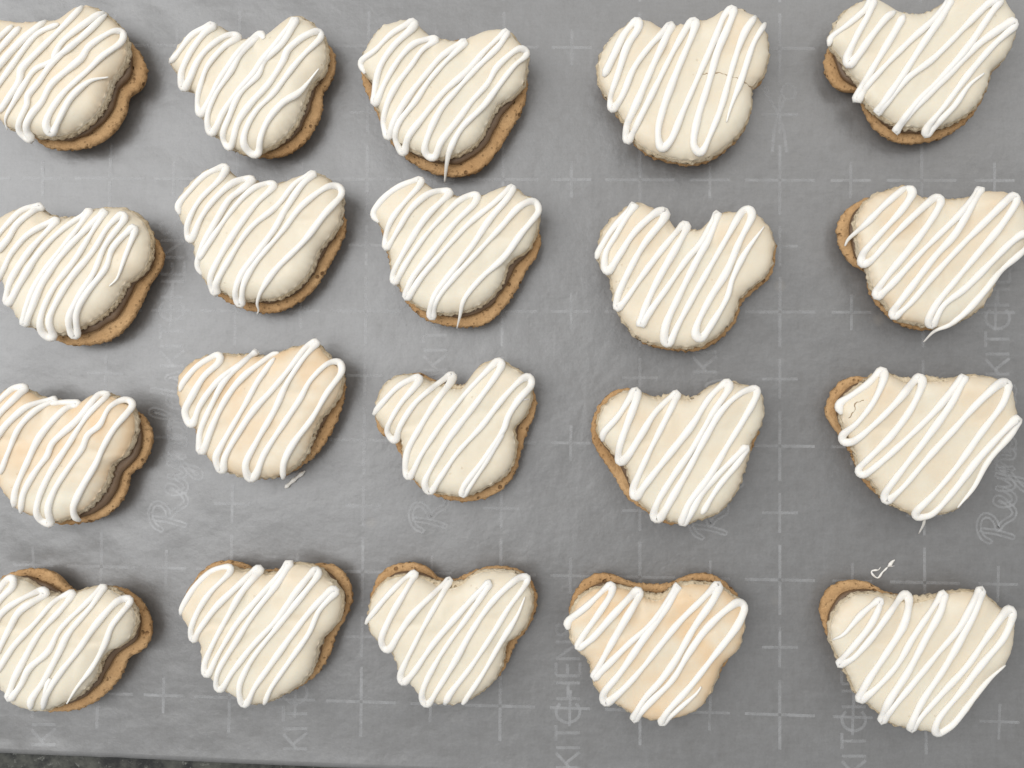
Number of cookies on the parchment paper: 20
